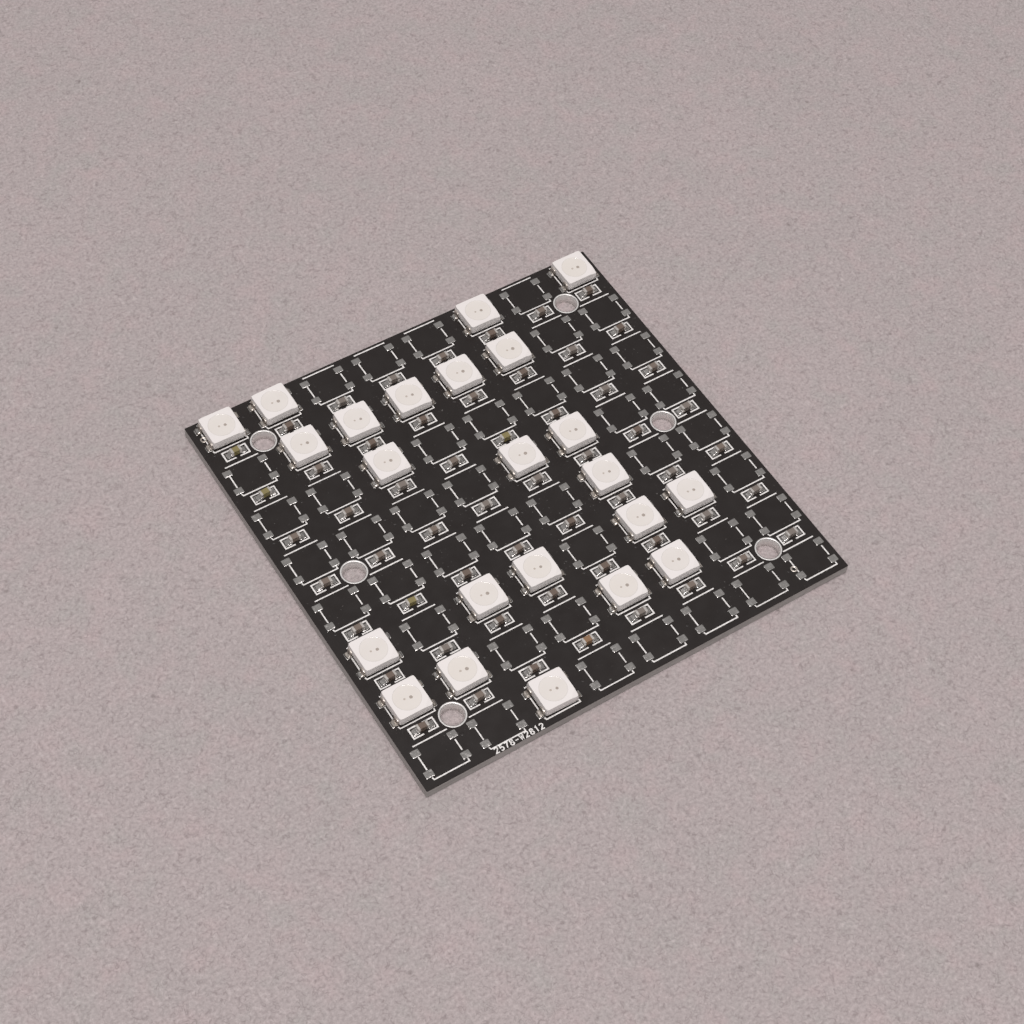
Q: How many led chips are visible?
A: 23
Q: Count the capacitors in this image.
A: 56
